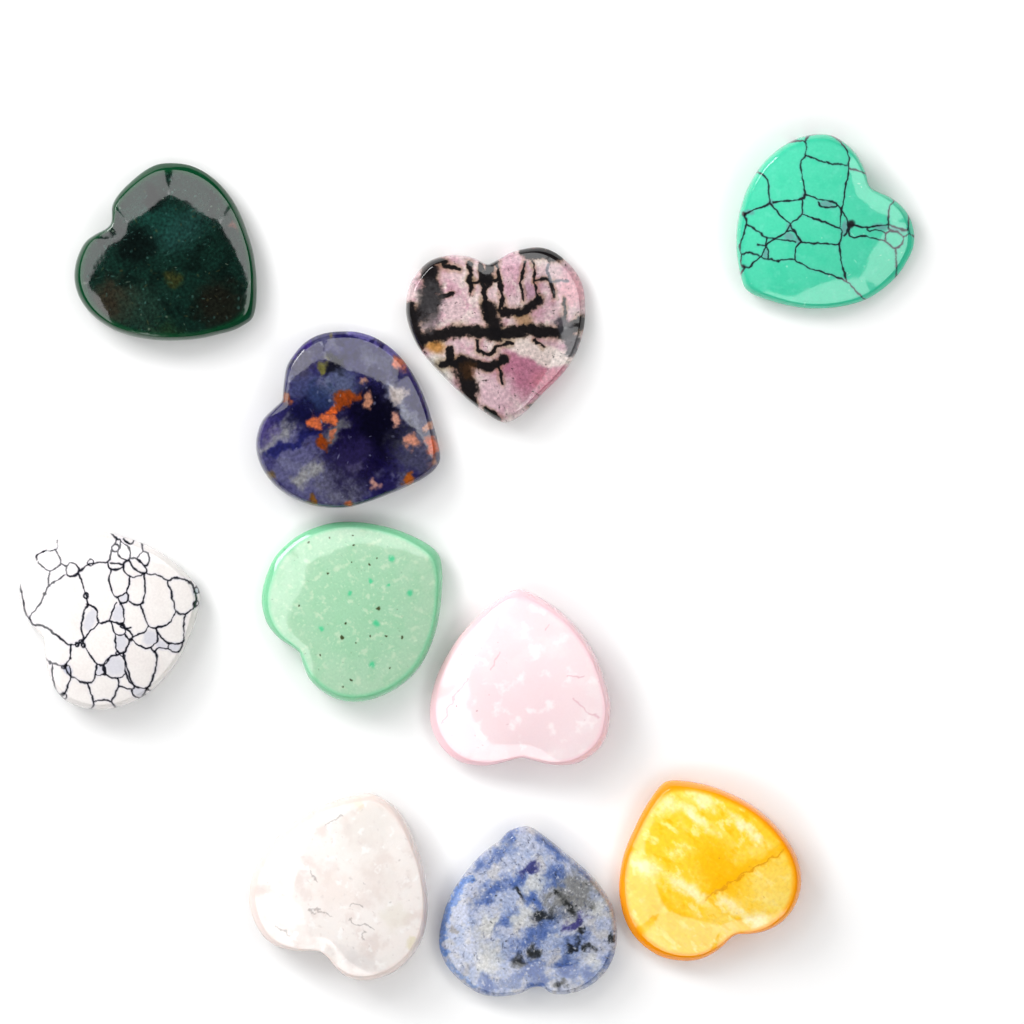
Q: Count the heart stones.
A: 10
